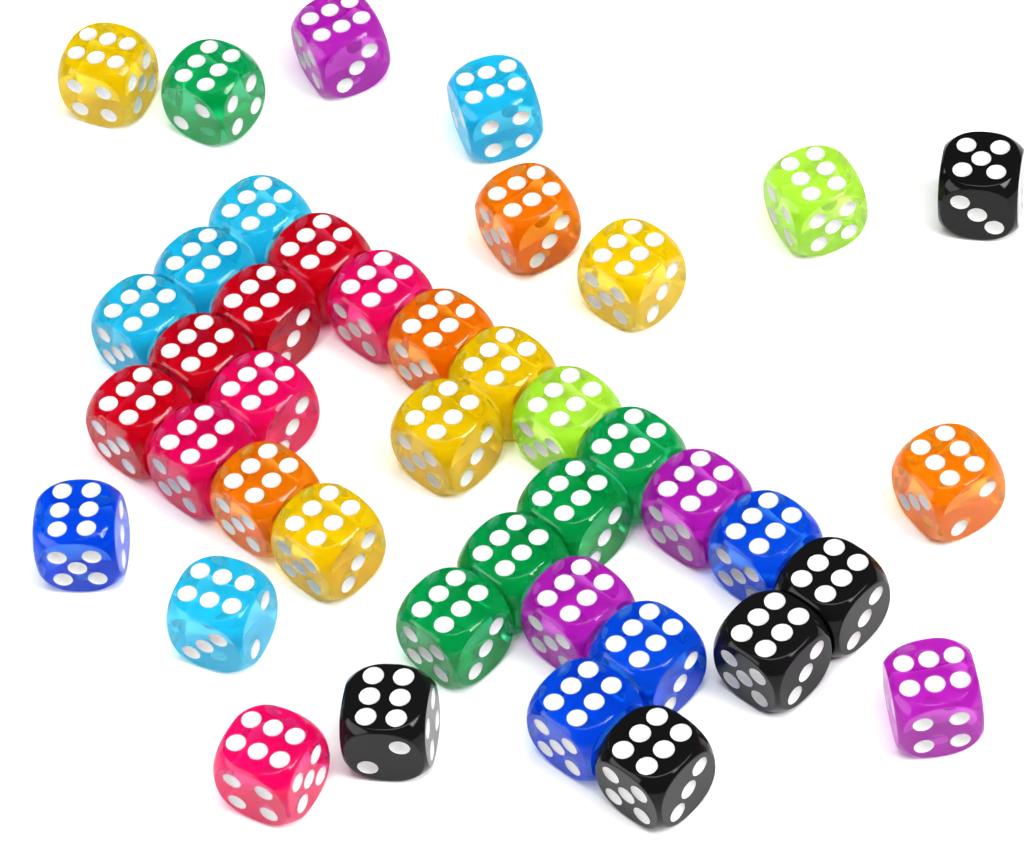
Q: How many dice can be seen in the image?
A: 42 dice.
